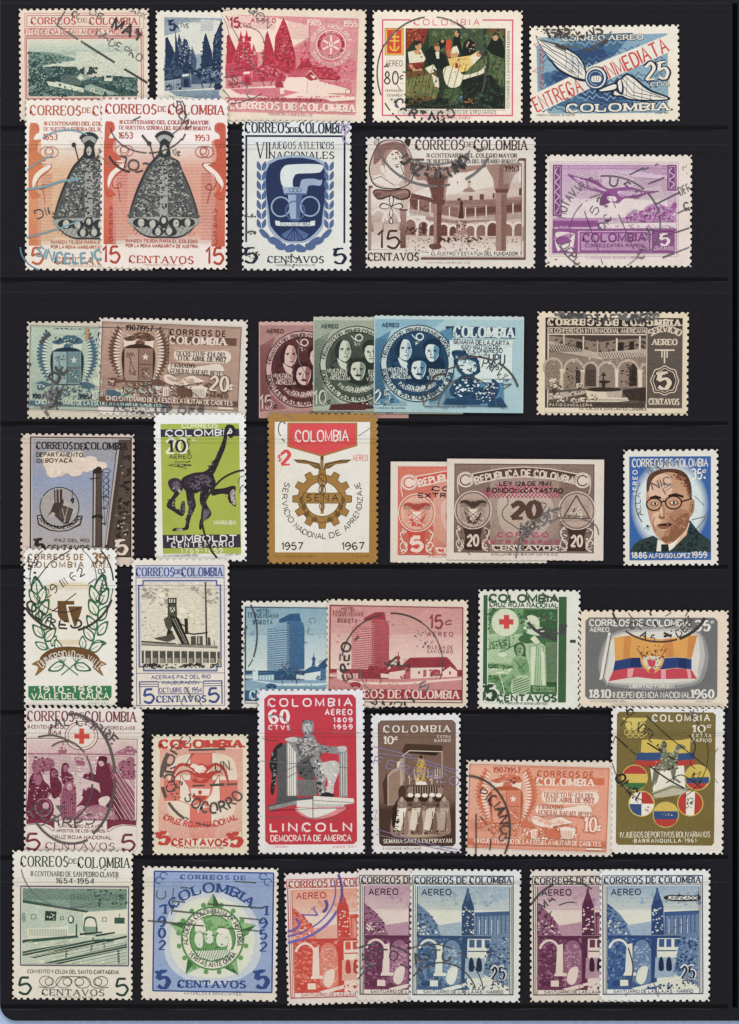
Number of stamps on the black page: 41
